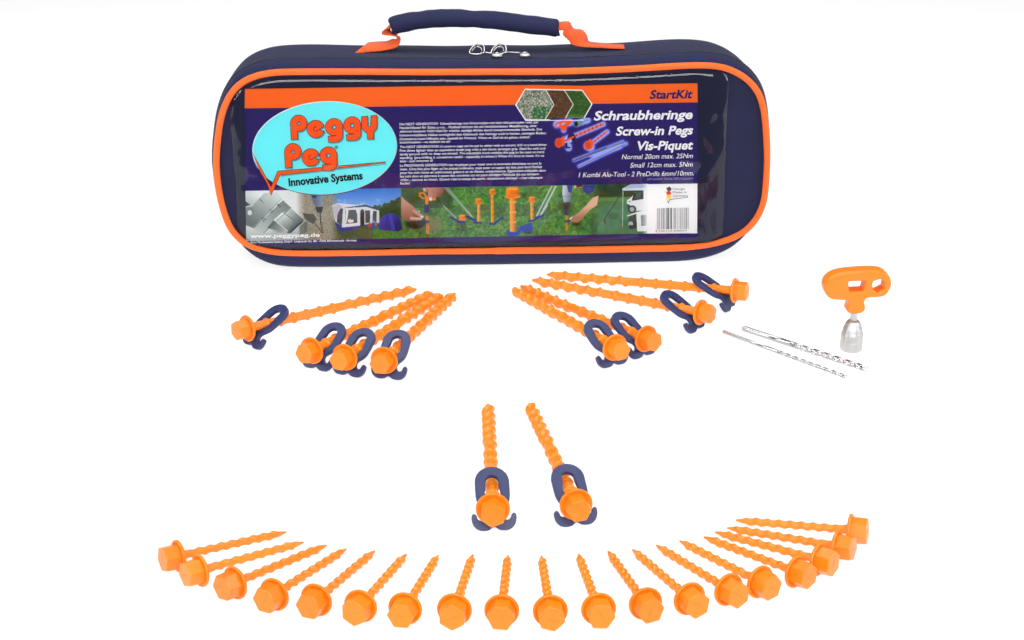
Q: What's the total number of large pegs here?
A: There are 10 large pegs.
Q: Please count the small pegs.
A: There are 19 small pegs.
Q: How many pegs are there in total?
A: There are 29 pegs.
